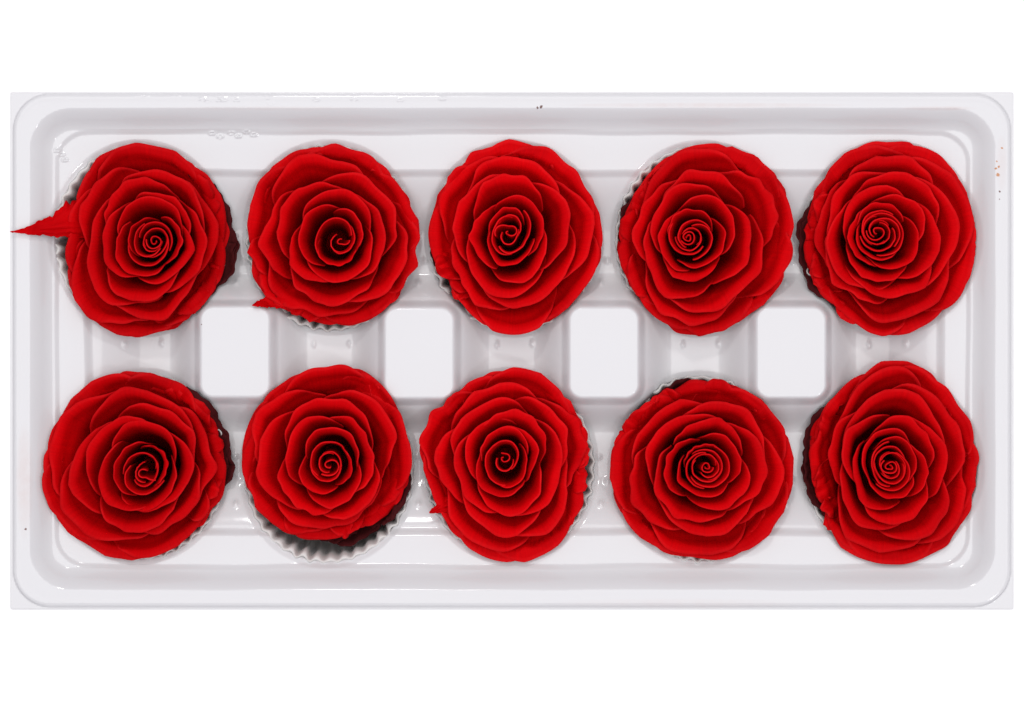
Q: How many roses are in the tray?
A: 10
